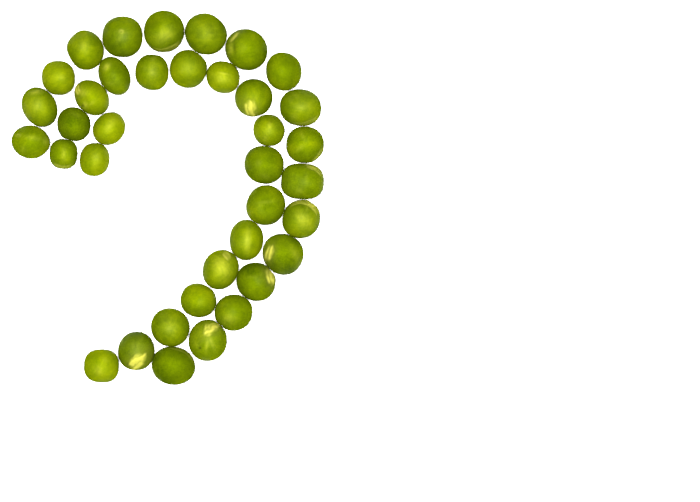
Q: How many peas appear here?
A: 37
